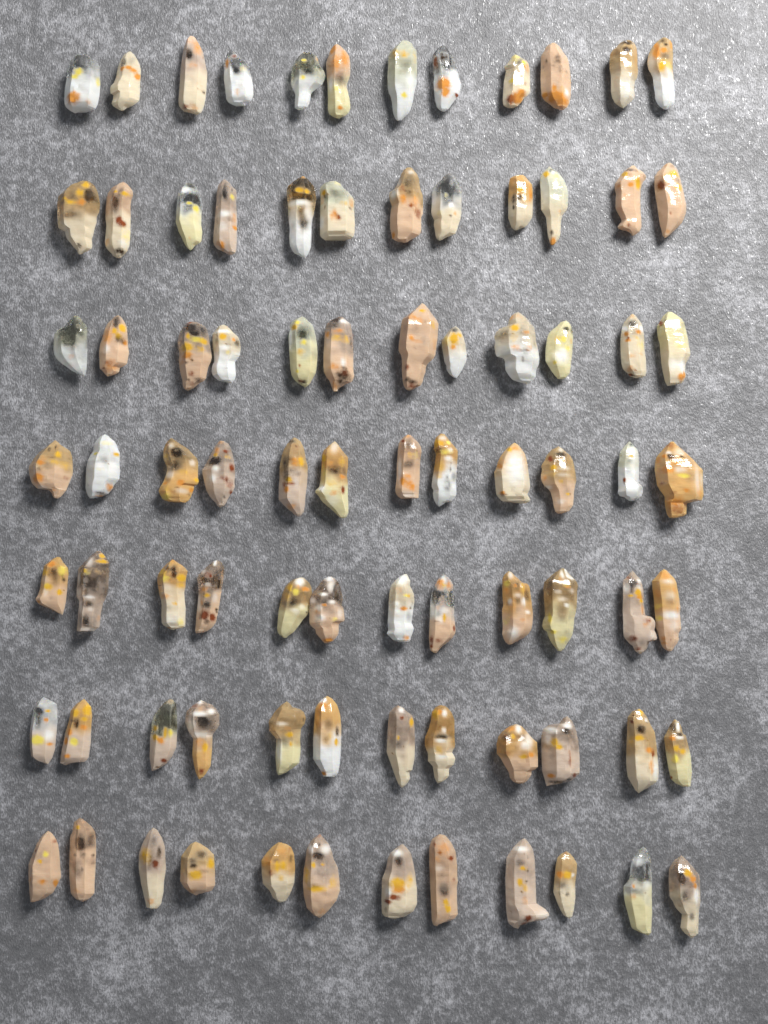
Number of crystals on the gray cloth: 84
